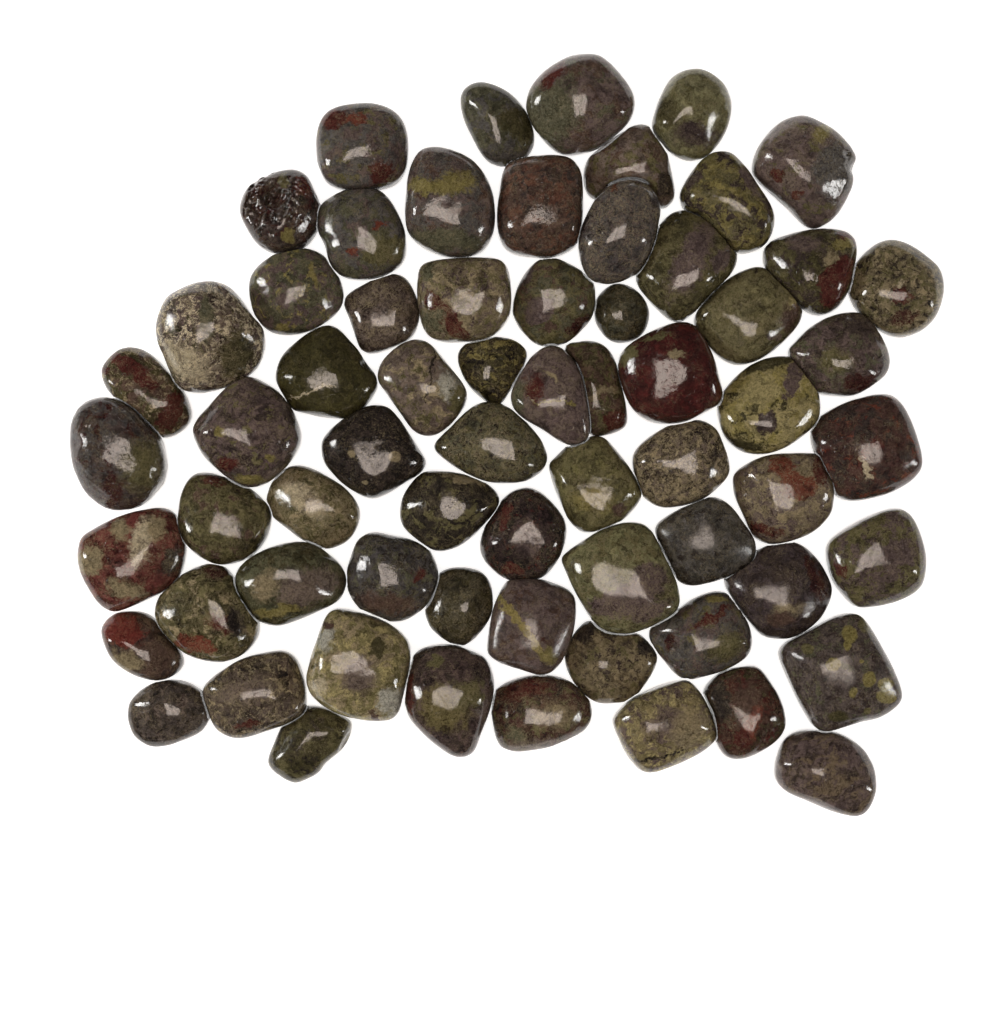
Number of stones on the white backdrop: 66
